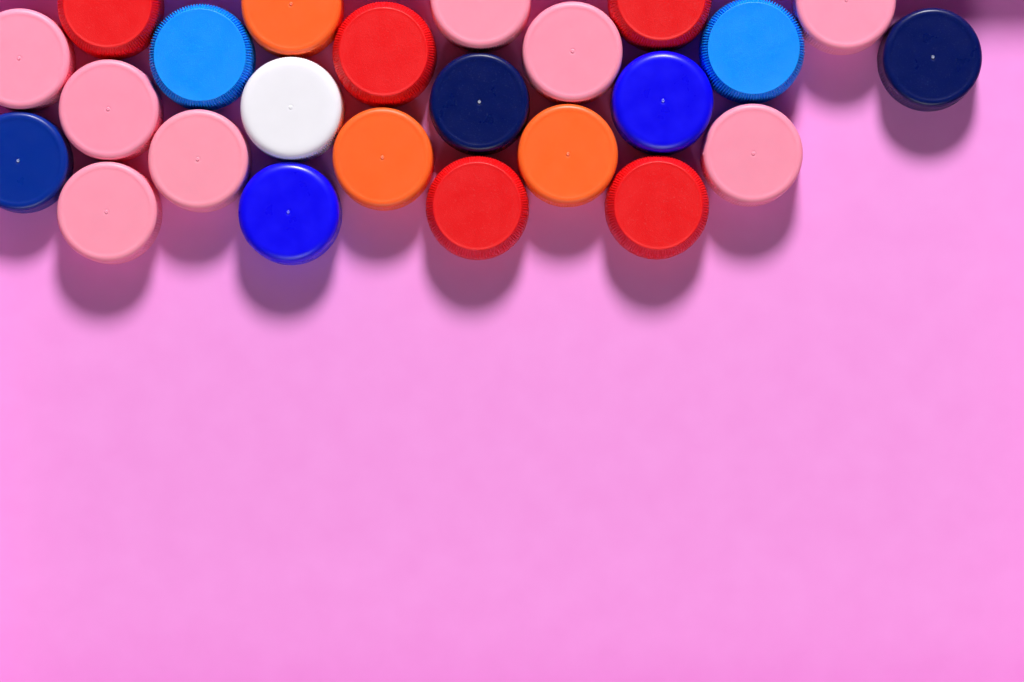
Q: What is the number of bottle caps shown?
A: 24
